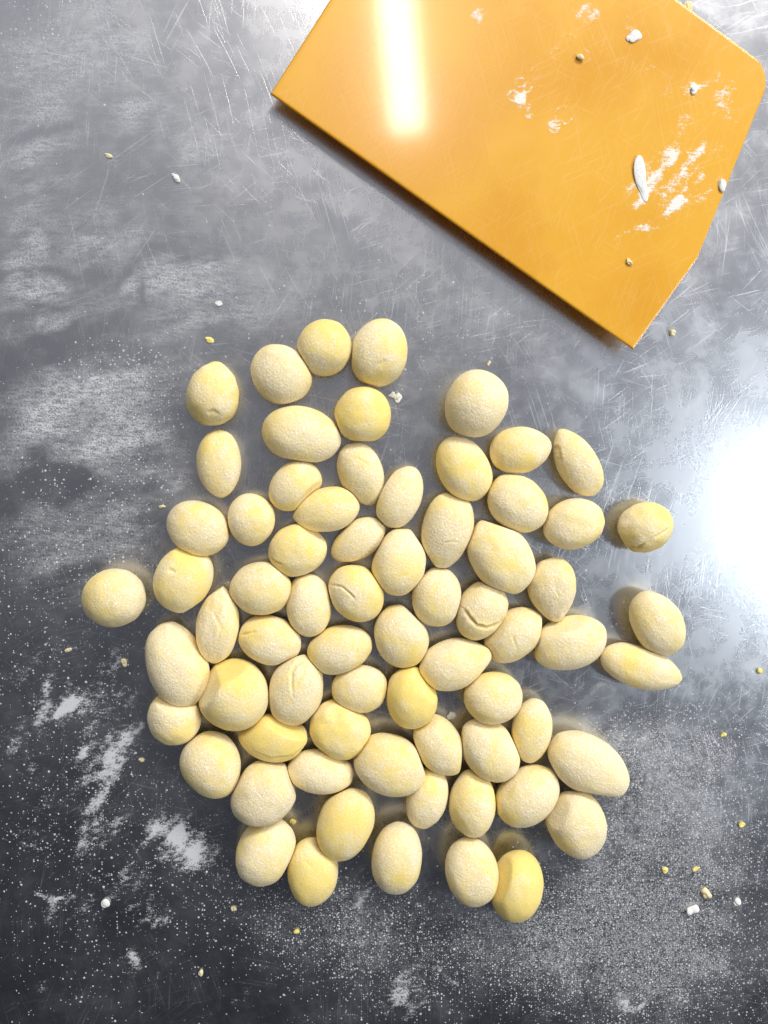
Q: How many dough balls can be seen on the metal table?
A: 69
